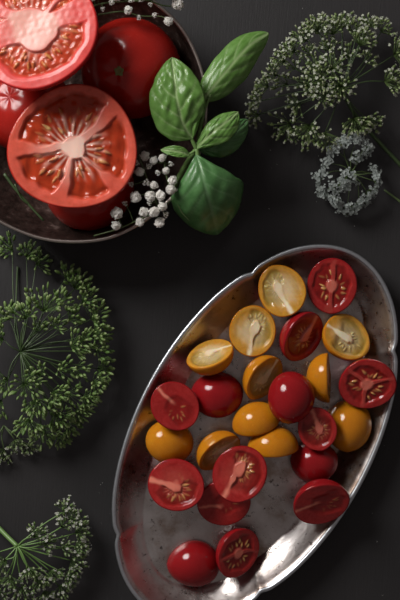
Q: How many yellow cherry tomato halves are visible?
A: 11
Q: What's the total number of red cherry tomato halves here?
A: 14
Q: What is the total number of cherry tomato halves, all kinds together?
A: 25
